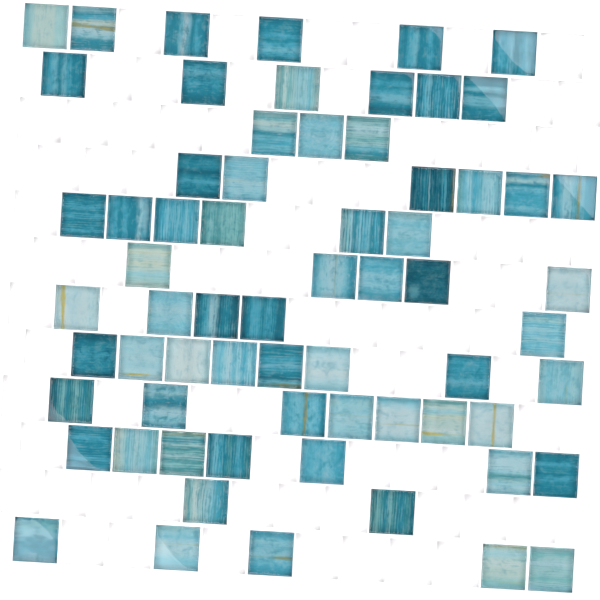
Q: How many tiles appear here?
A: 66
